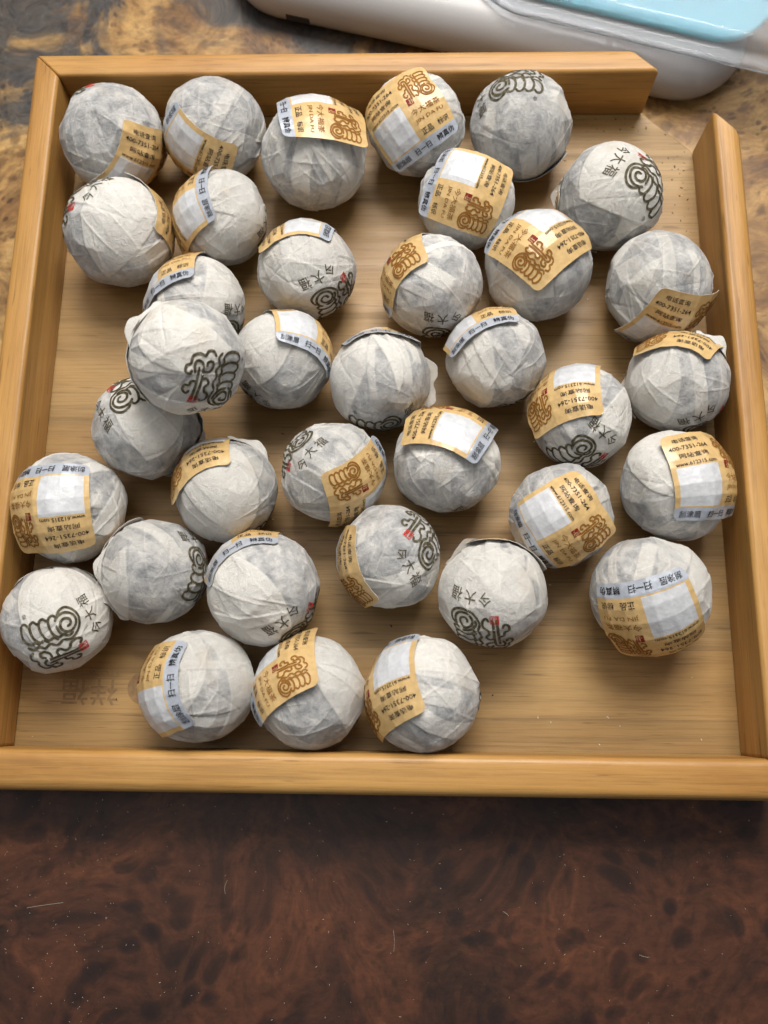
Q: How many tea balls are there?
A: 36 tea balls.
